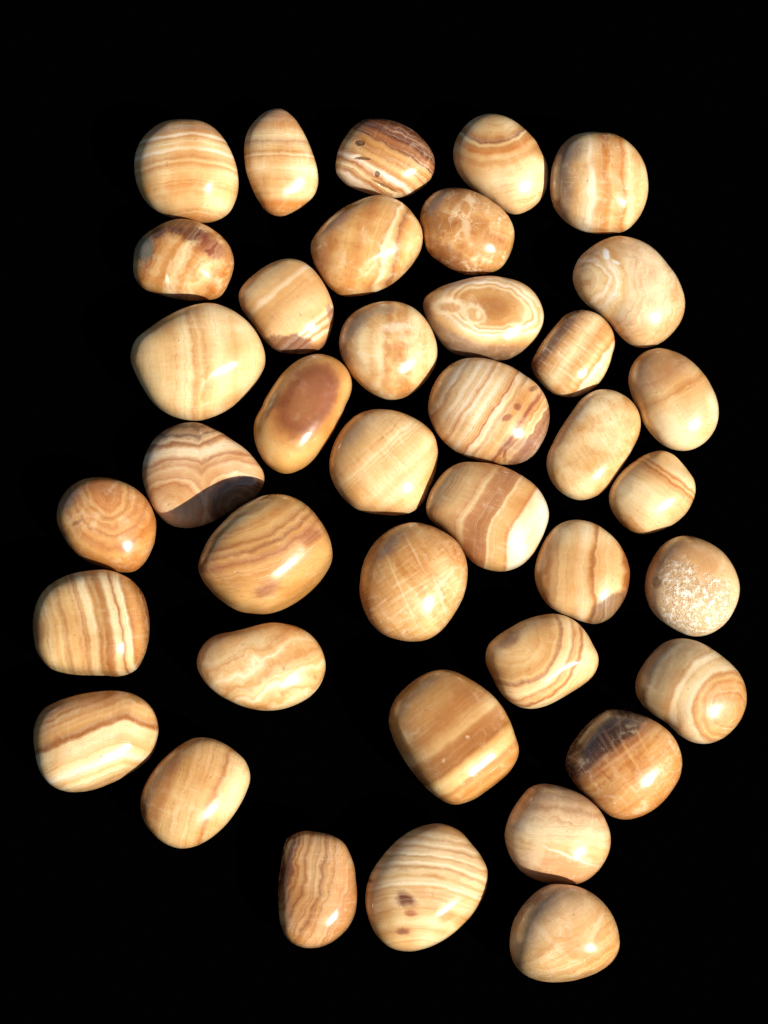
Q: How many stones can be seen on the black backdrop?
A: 39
